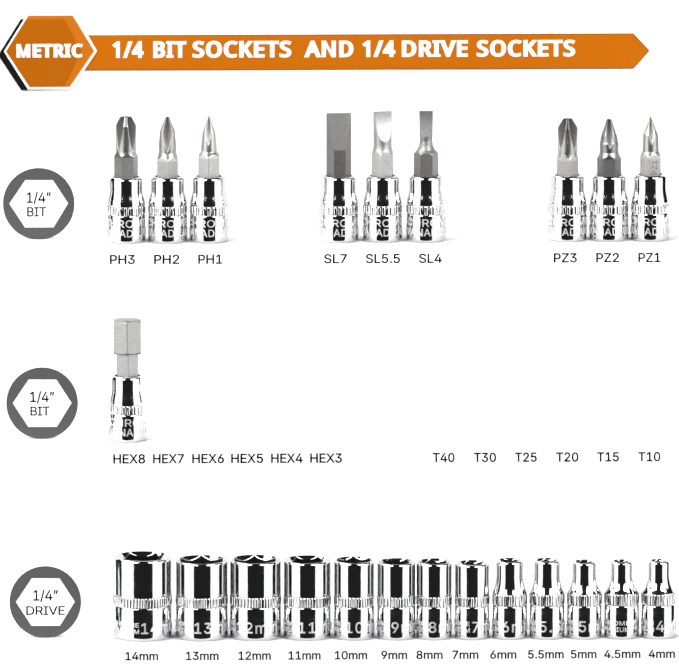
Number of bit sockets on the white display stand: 10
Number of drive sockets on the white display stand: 13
